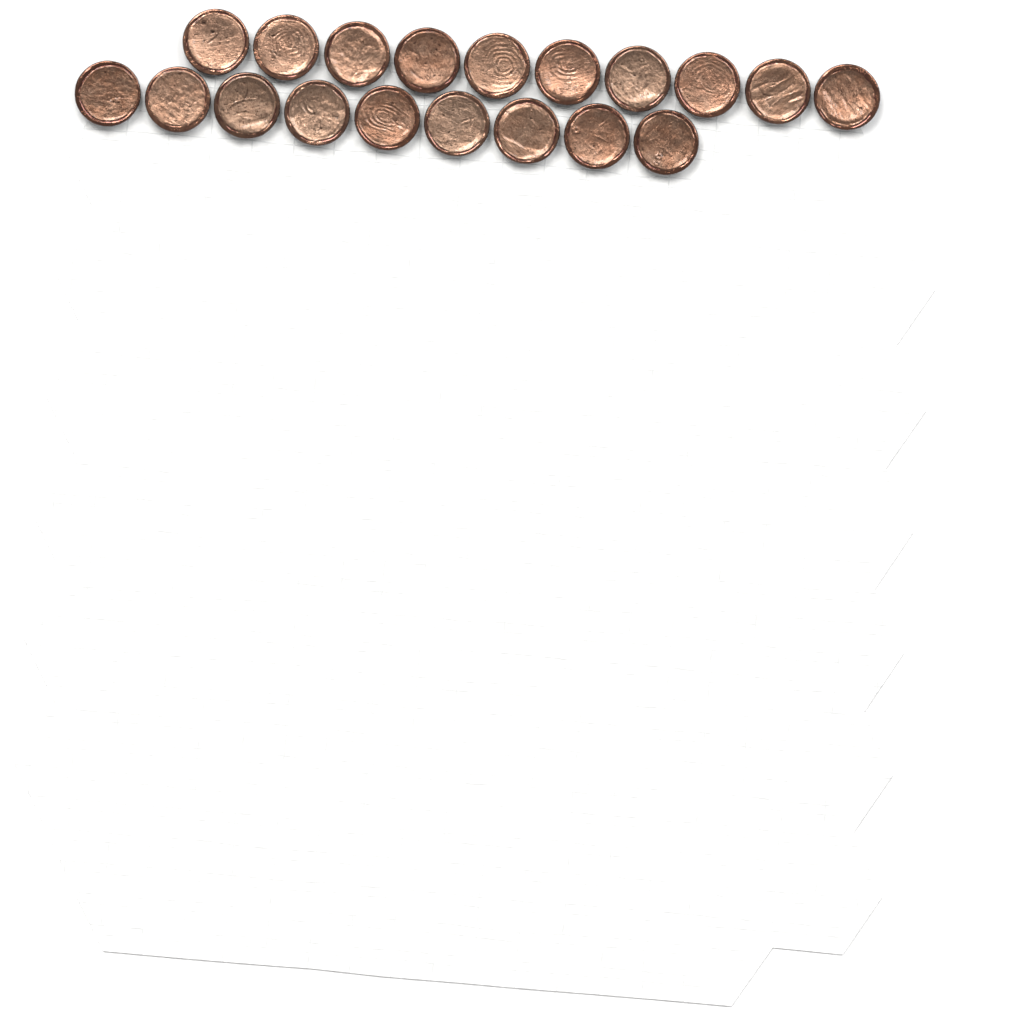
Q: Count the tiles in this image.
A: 19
